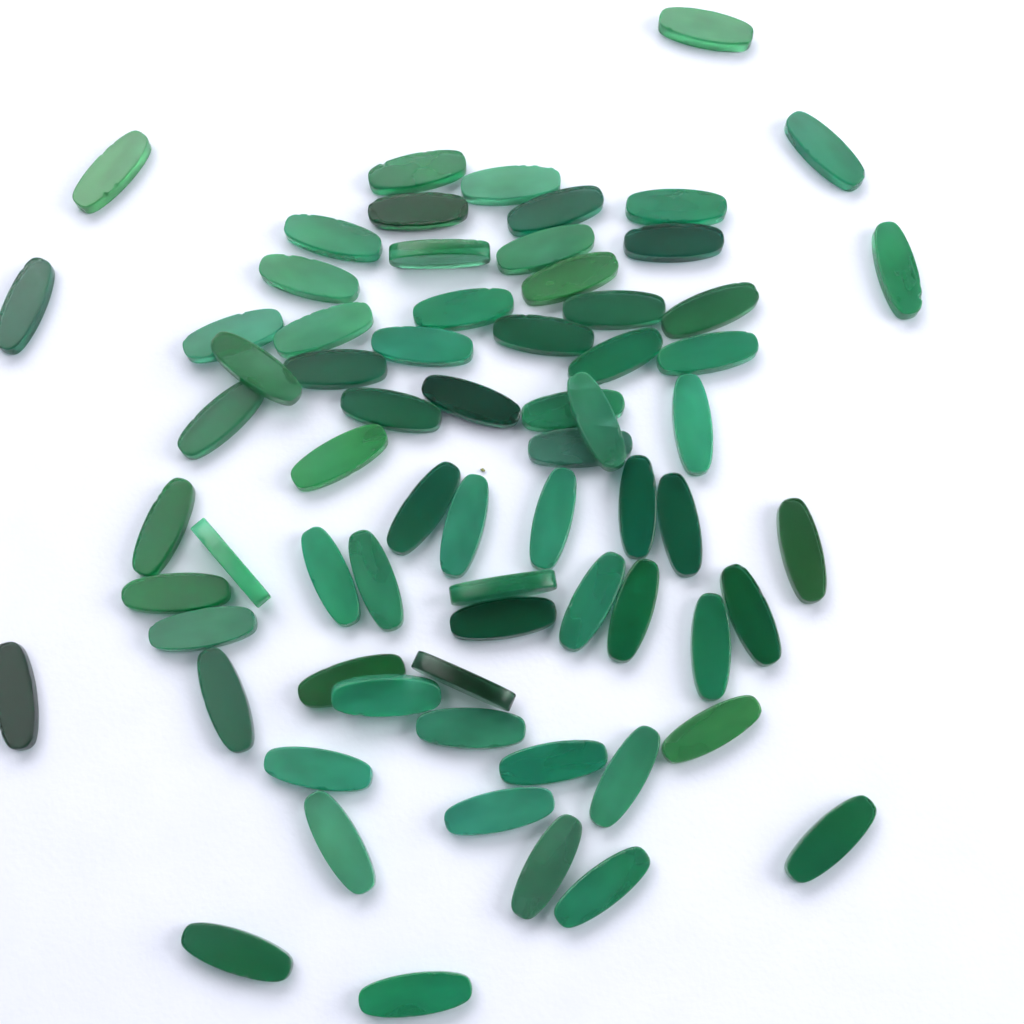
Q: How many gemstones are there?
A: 70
